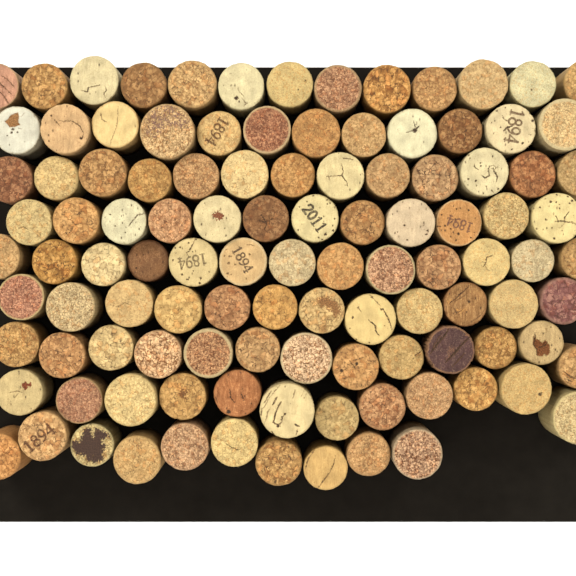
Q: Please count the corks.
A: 110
